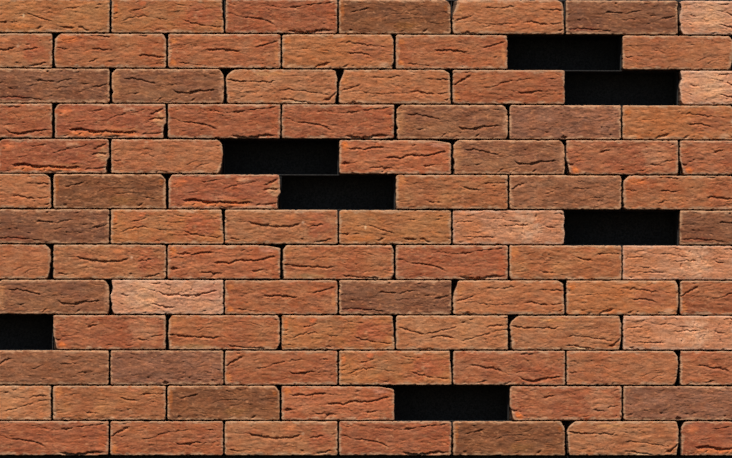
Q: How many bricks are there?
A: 84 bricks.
